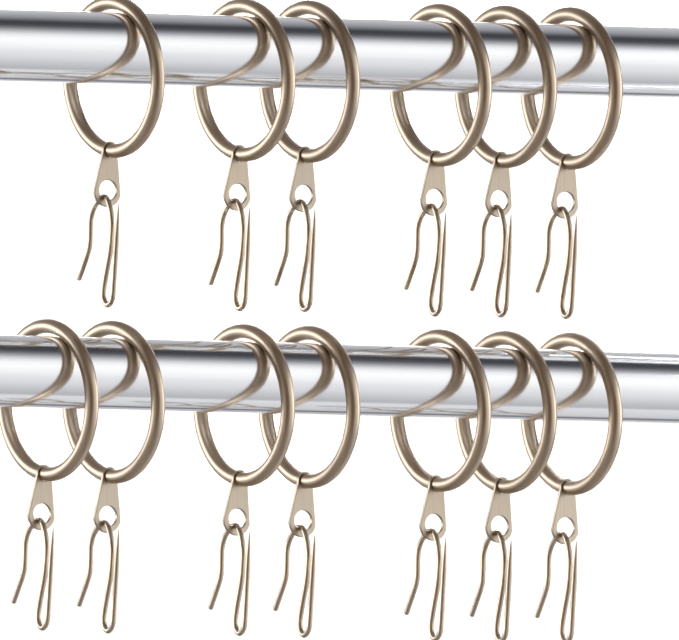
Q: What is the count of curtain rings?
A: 13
